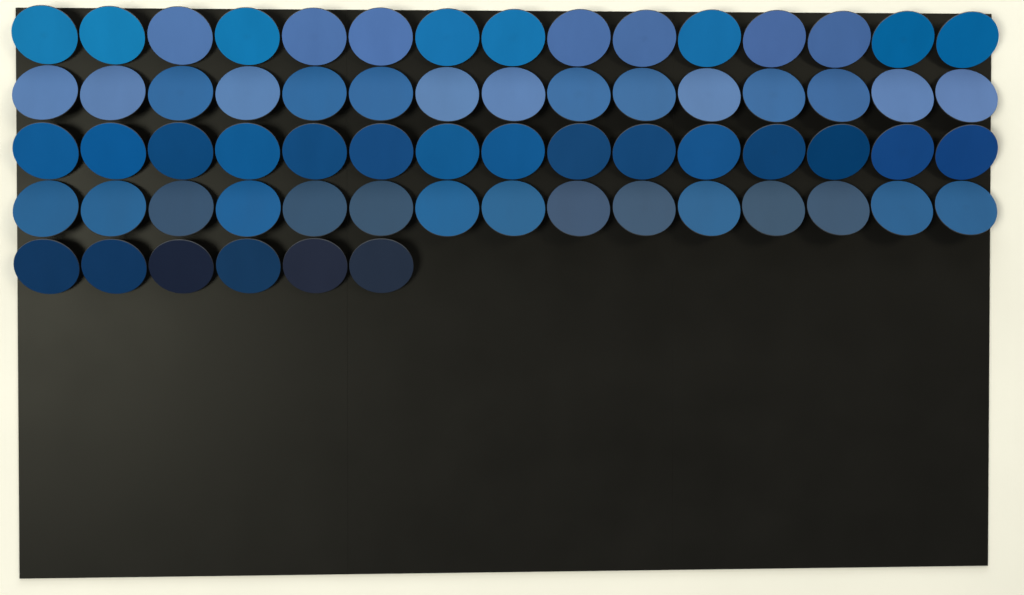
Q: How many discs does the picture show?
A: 66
